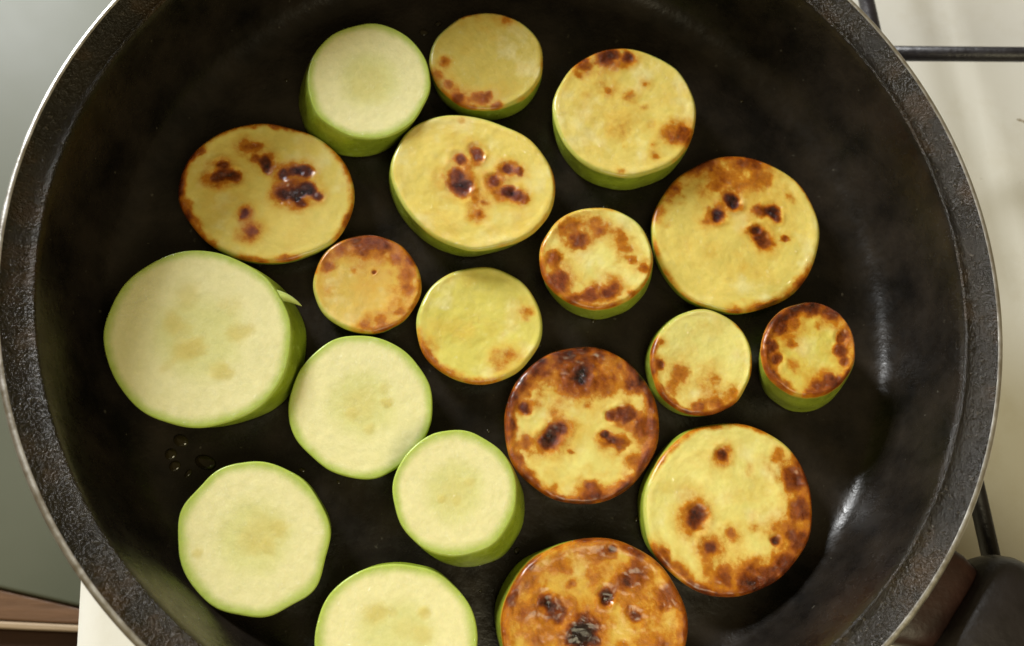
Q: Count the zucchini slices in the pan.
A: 19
